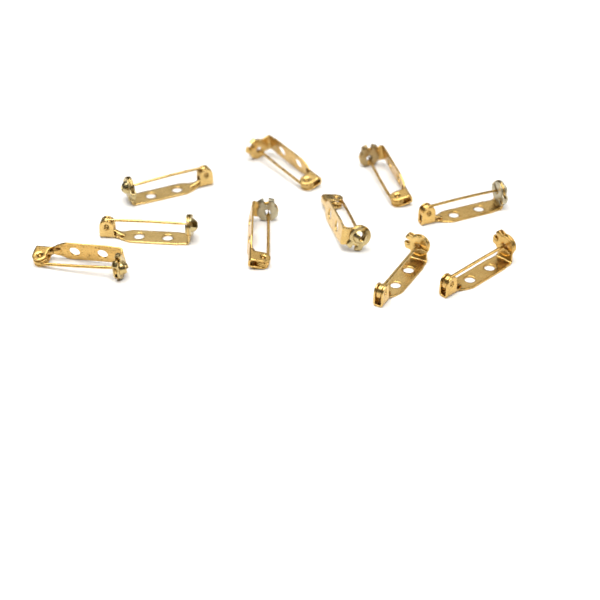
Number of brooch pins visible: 10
